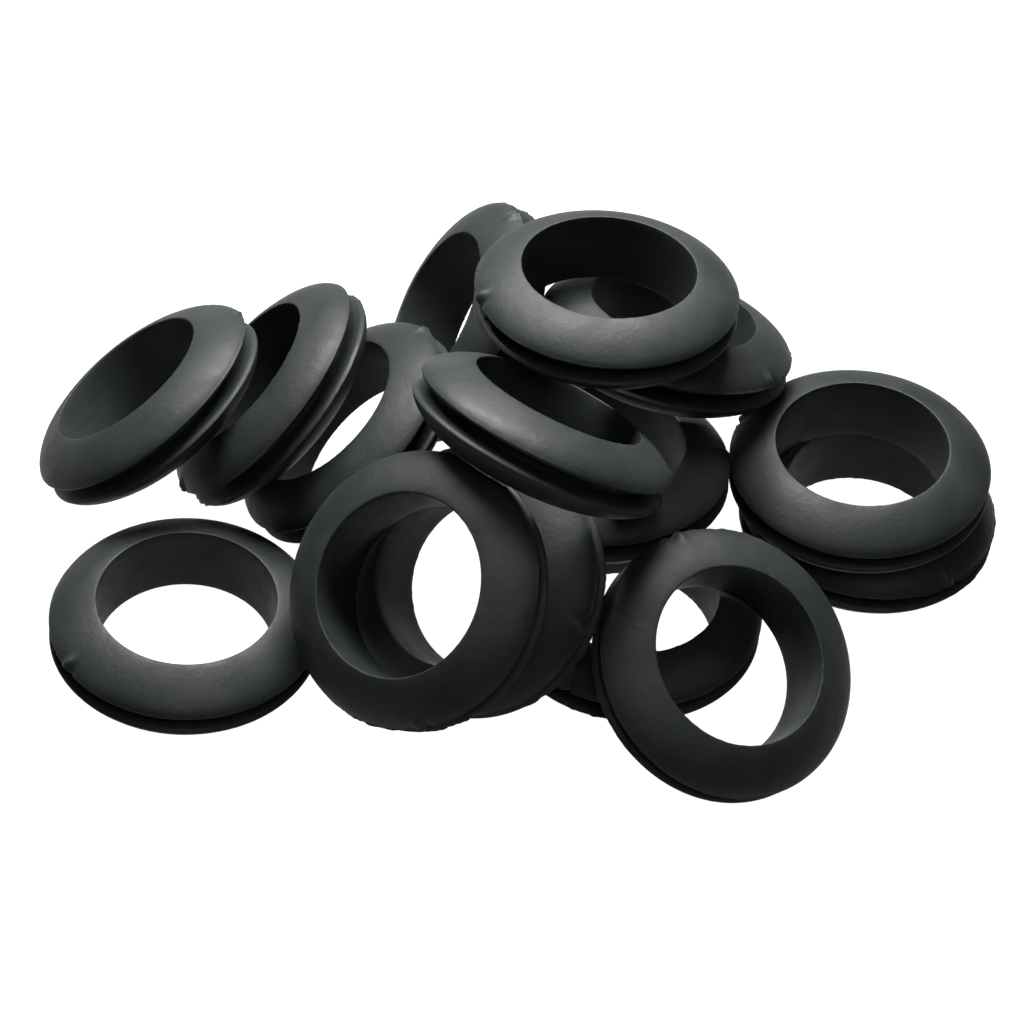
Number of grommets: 15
